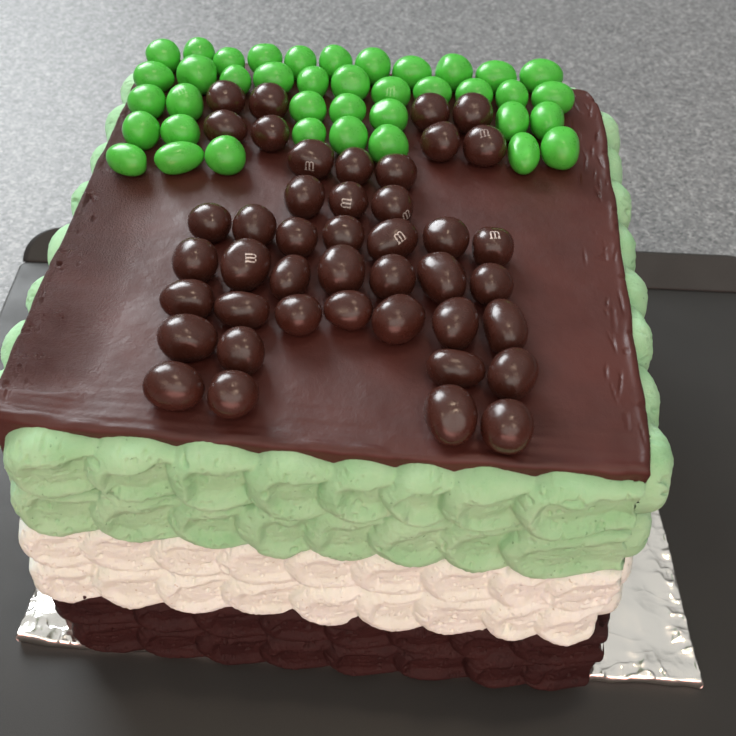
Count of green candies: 39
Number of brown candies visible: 43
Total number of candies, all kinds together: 82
